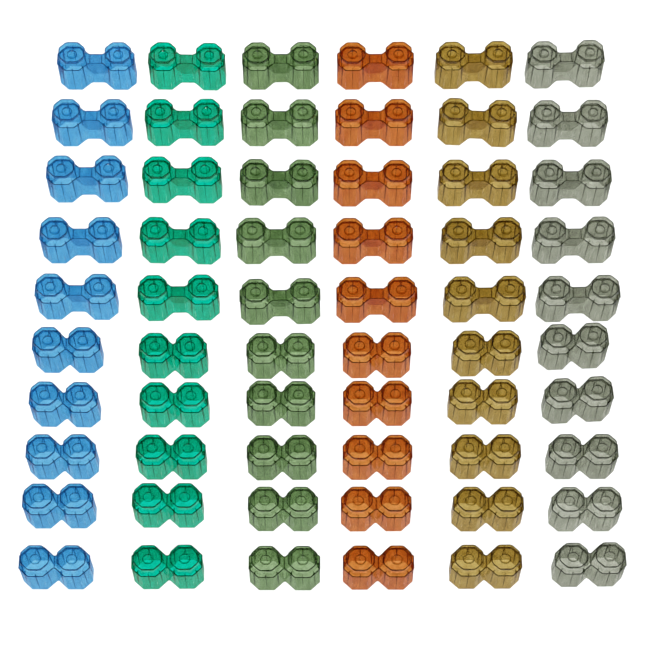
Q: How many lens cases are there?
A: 60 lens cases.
